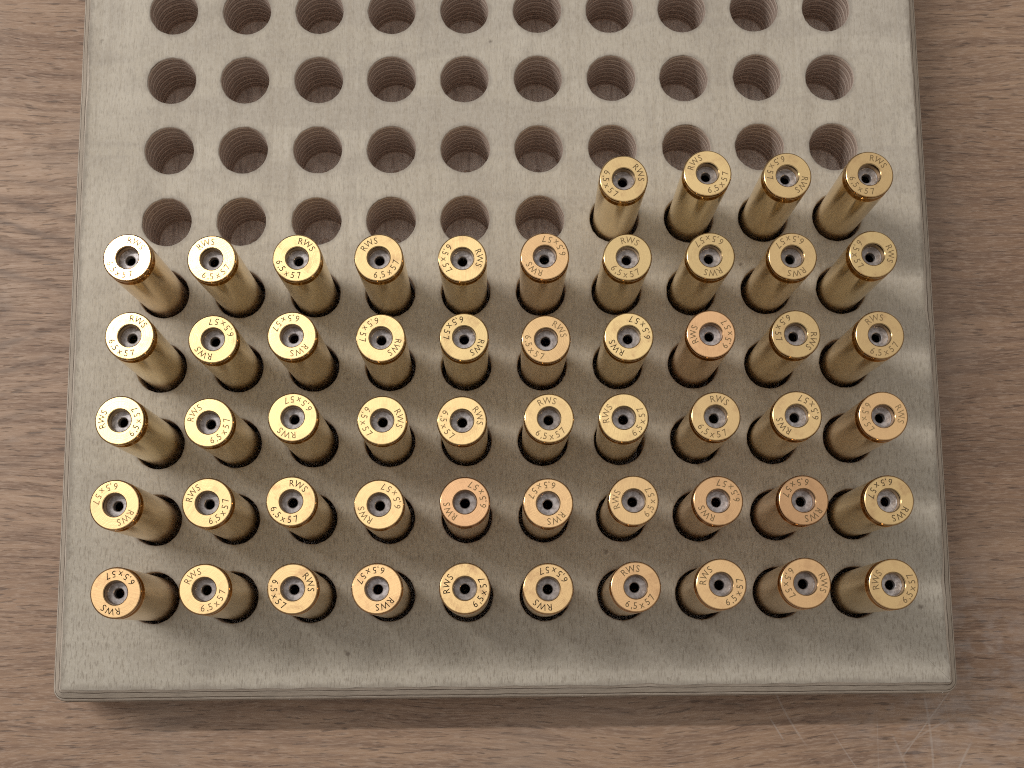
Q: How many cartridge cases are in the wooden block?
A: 54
